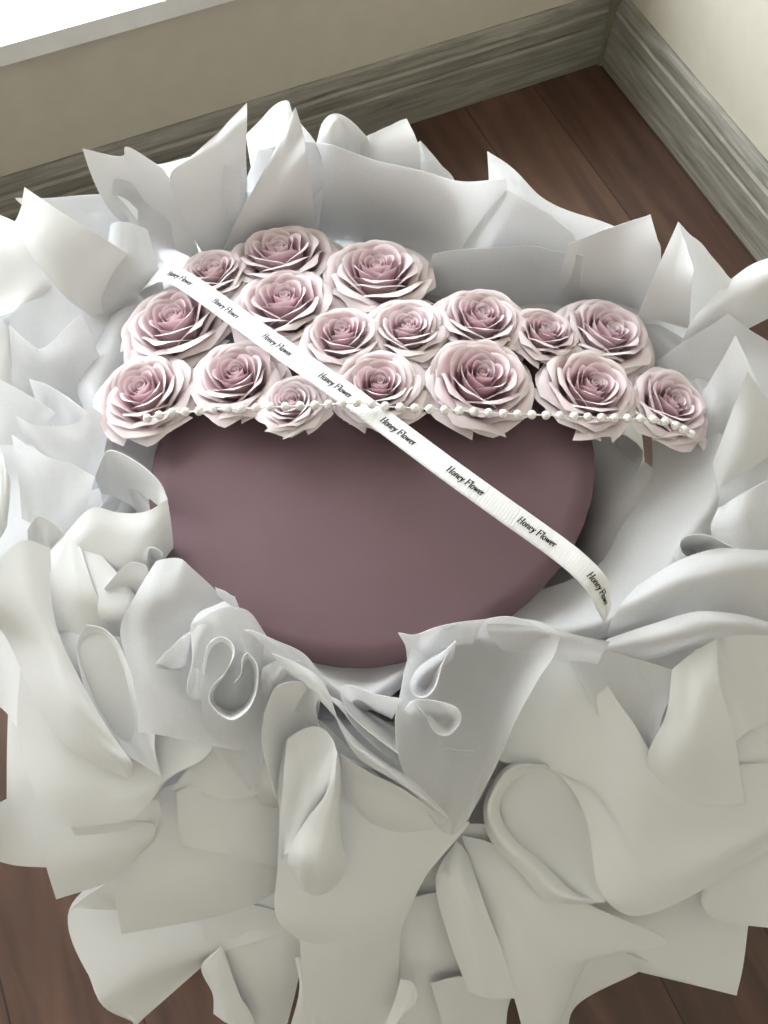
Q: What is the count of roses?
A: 17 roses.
